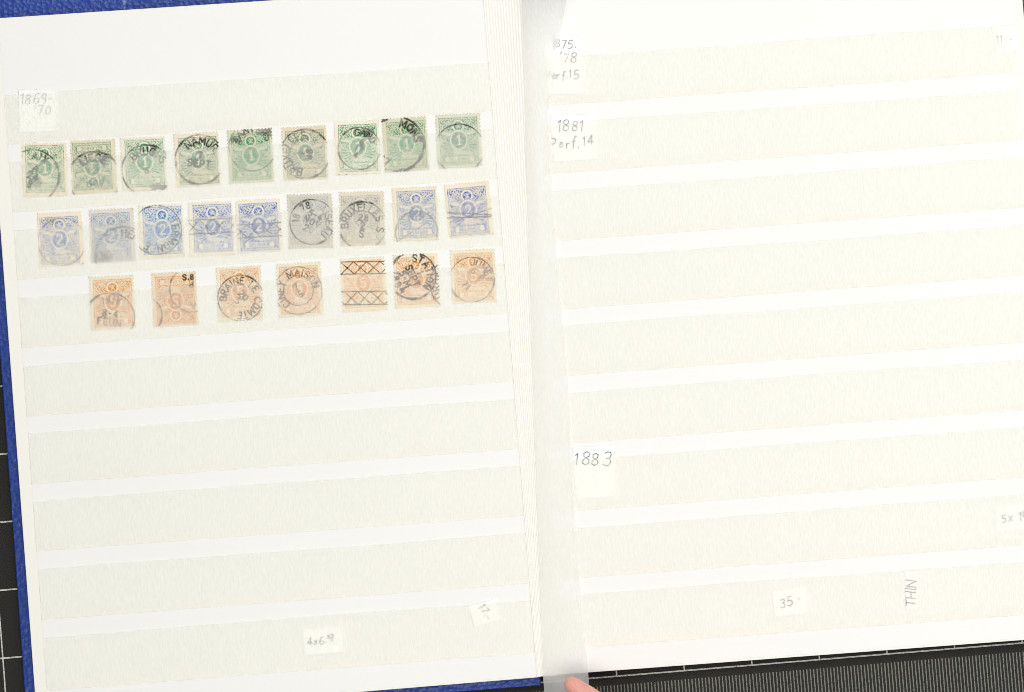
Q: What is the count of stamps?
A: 25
